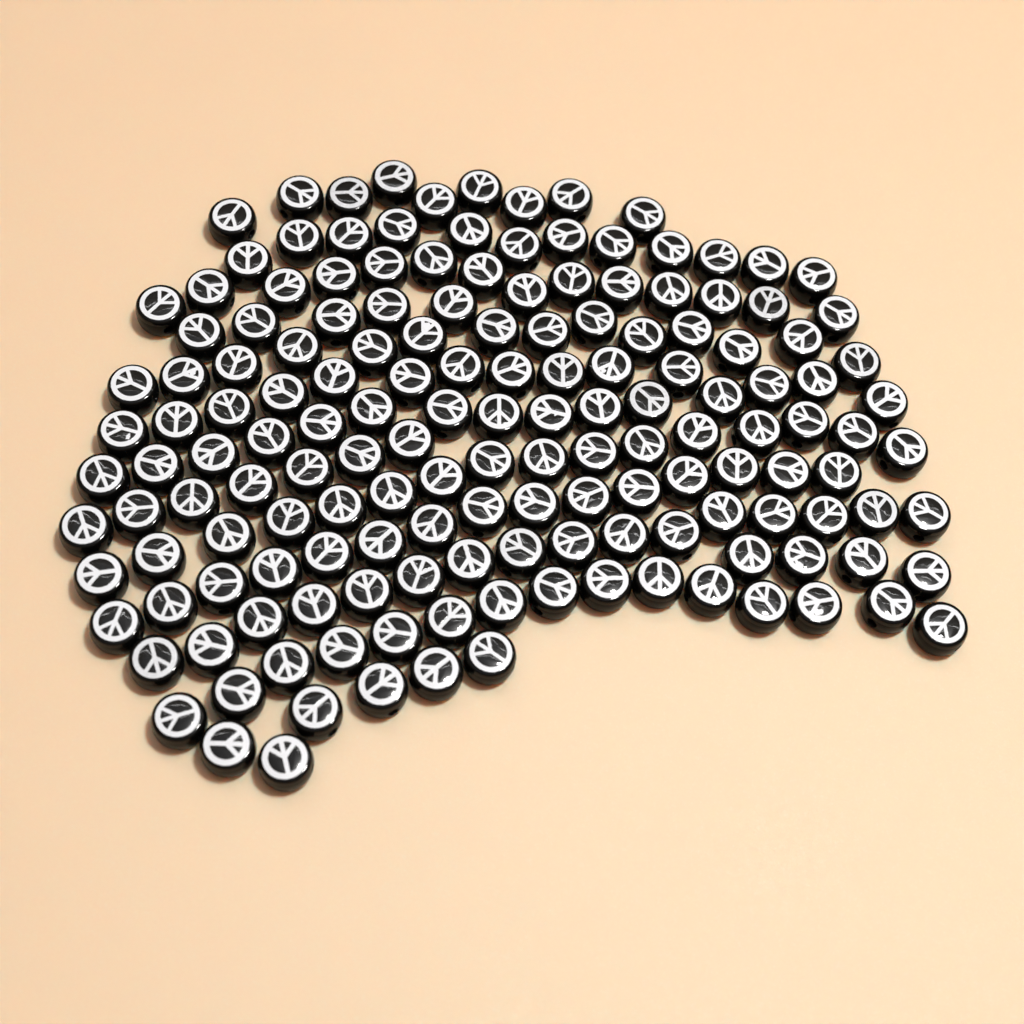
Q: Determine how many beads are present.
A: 159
